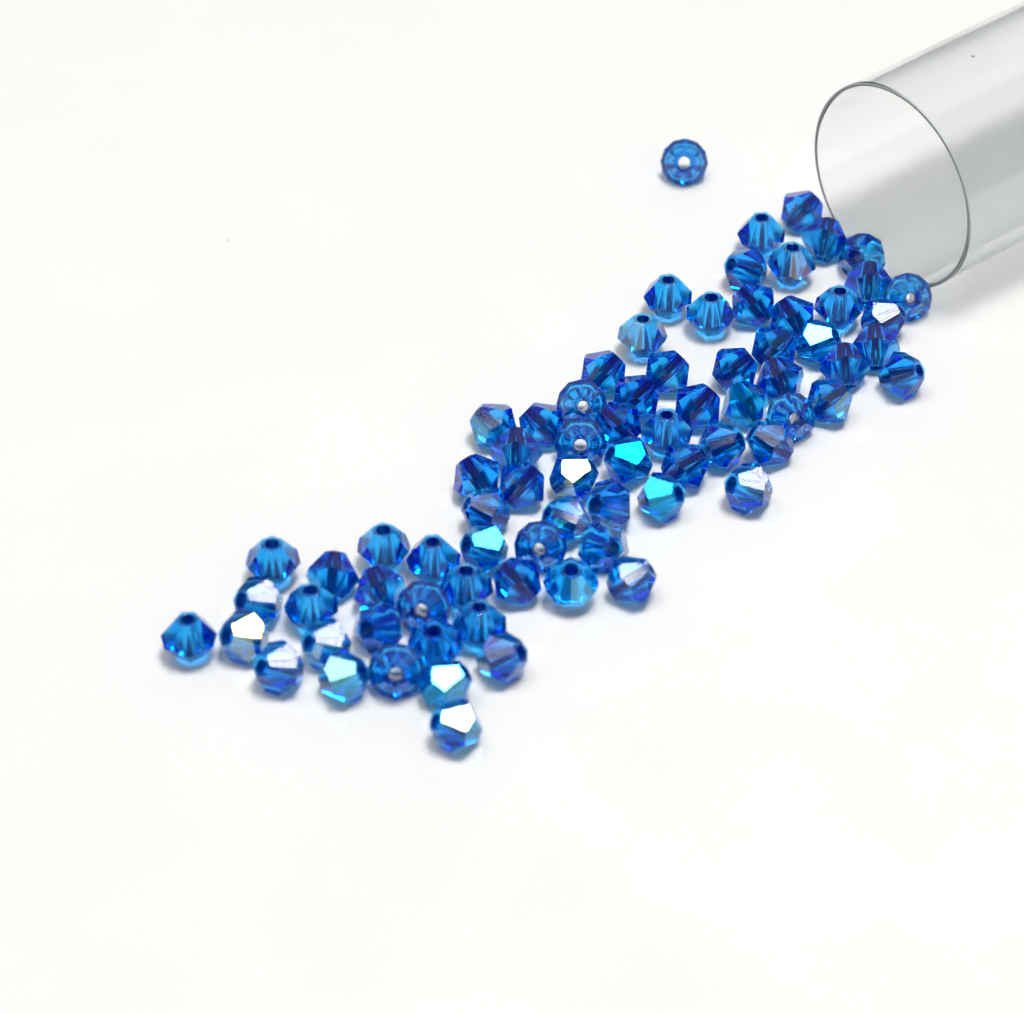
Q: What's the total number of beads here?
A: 76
